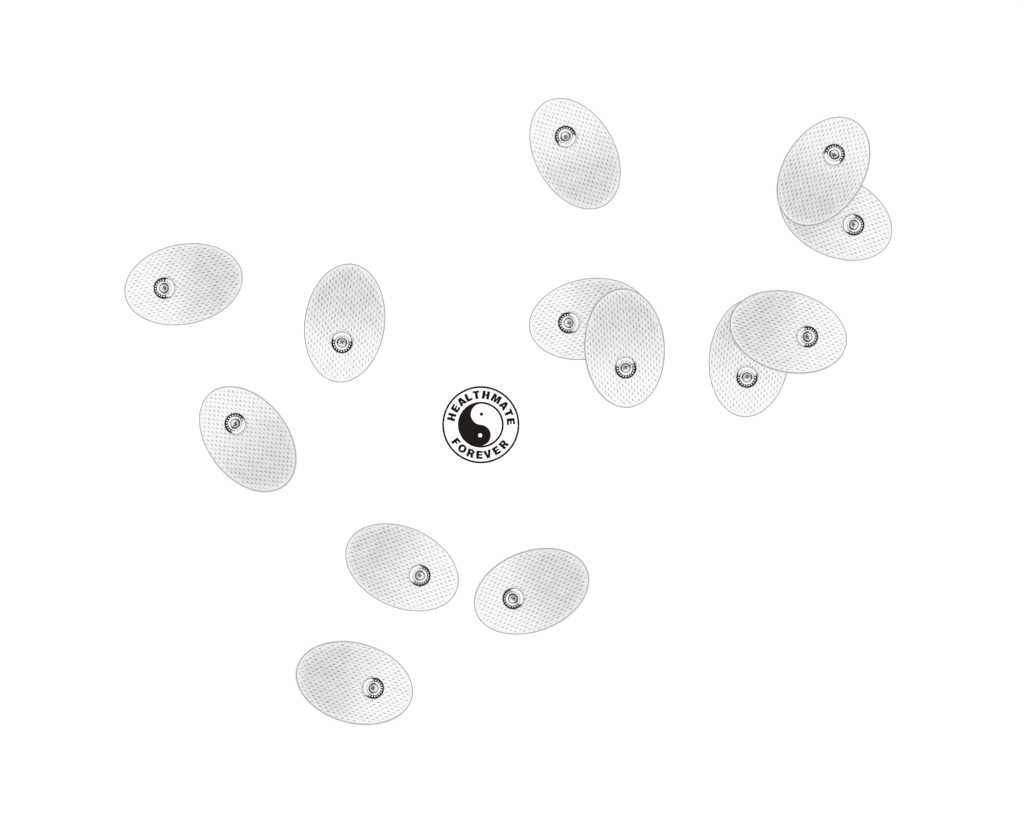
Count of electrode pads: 13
